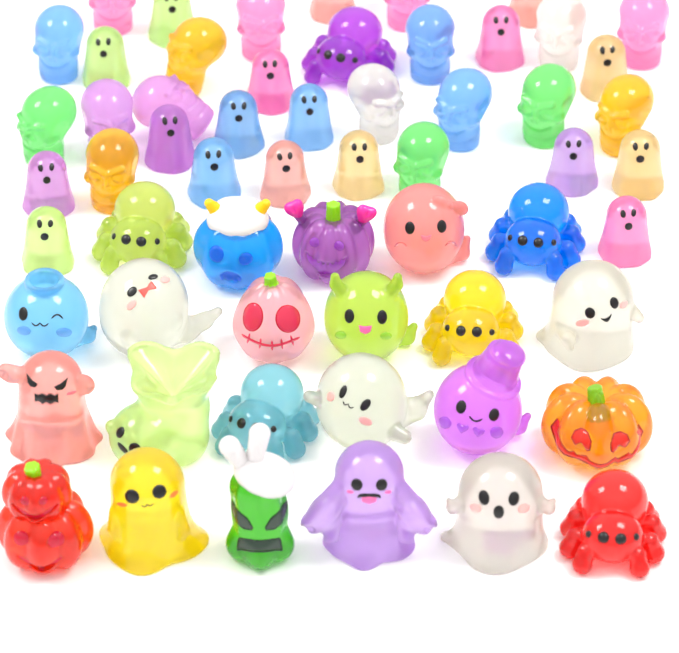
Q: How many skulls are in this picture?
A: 17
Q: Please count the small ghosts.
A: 18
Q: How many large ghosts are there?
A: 12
